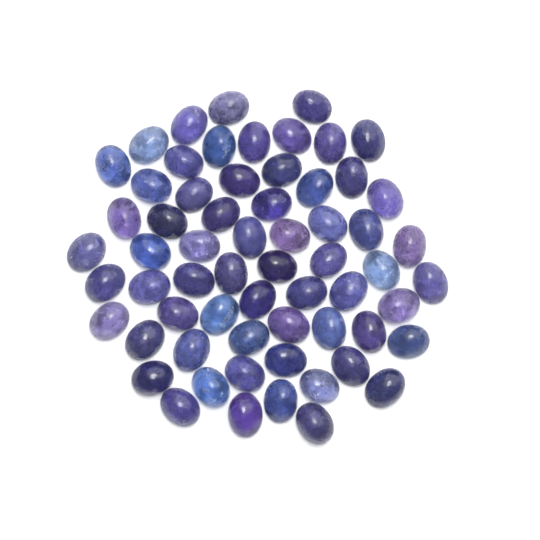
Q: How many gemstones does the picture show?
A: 63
